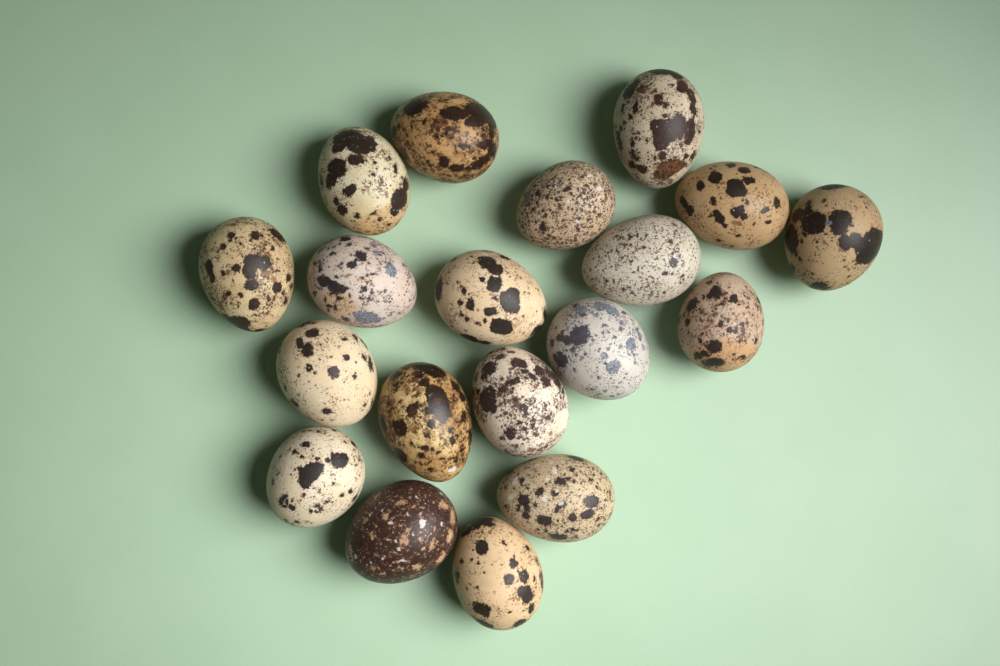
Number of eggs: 19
